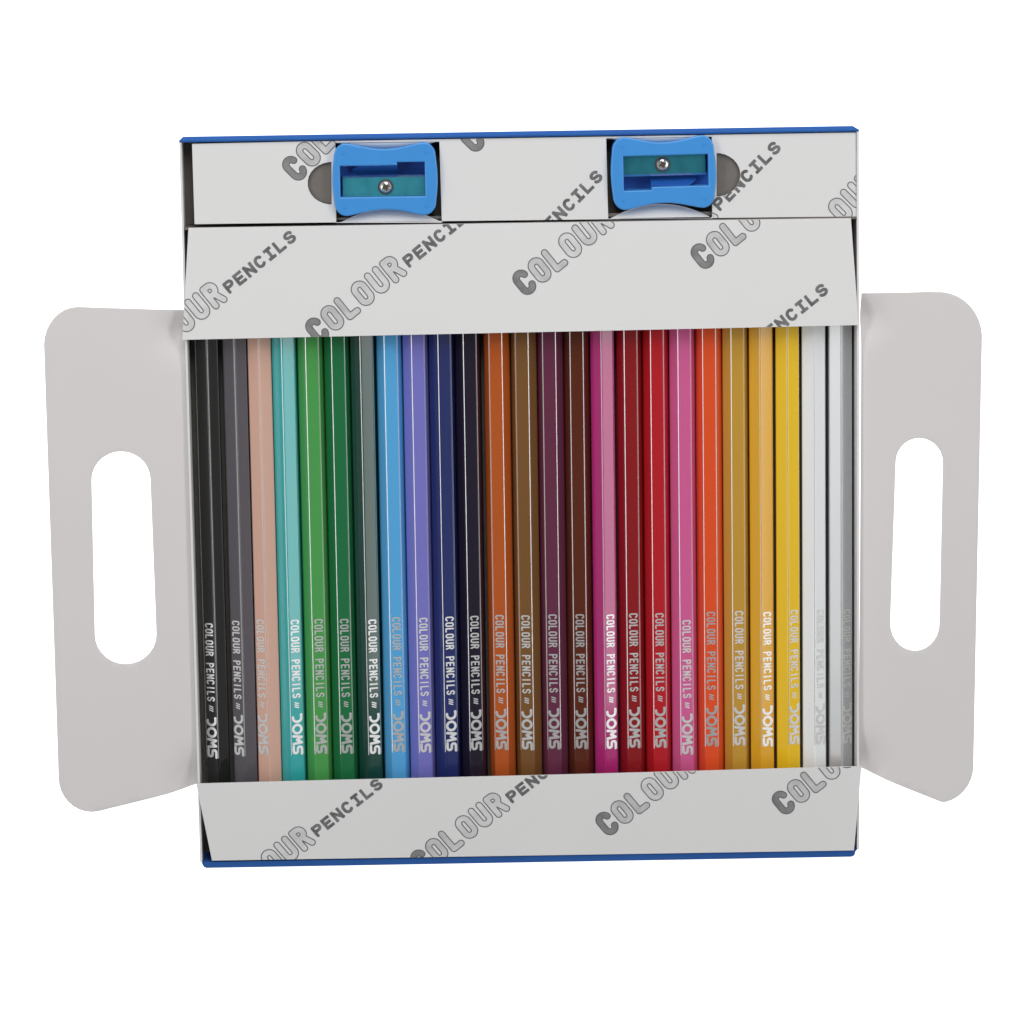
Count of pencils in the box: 25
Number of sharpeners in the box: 2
